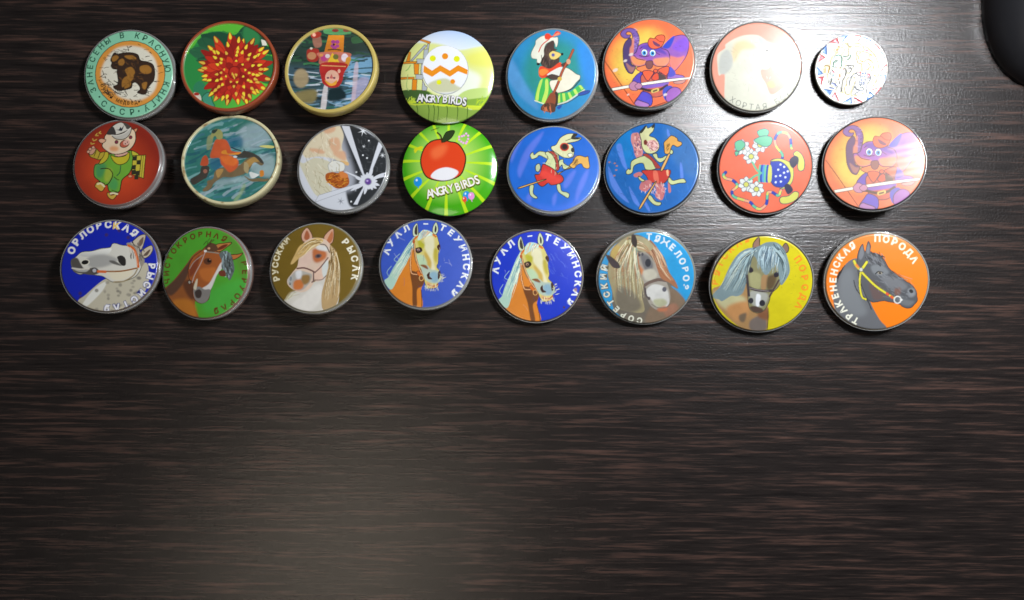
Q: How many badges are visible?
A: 24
